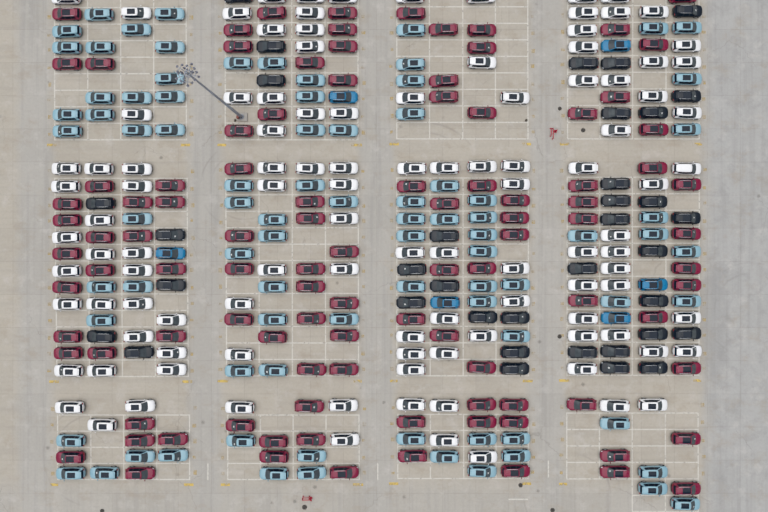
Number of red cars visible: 102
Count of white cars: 109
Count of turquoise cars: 85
